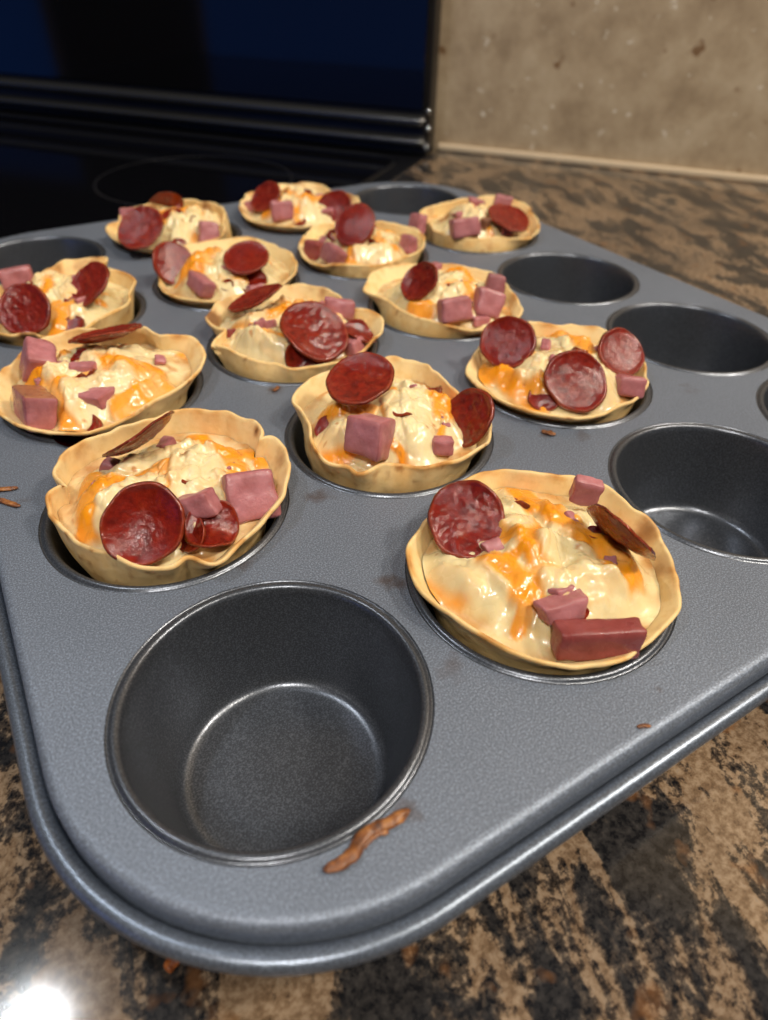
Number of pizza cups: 13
